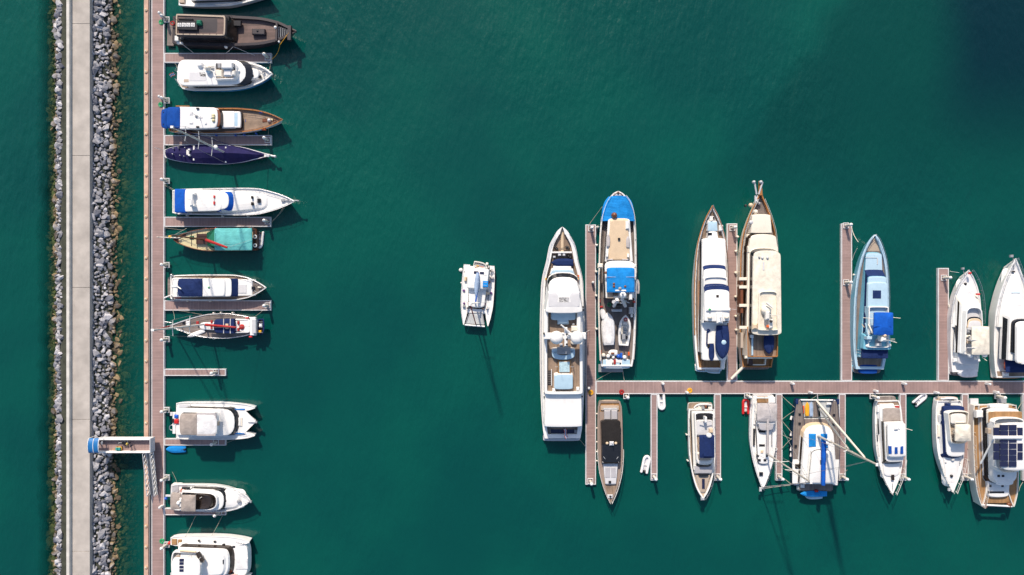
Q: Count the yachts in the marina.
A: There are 27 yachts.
